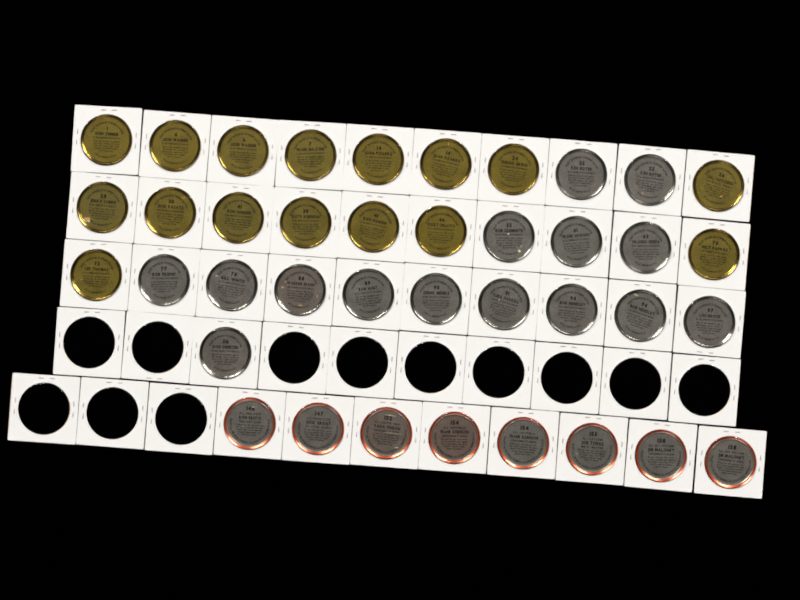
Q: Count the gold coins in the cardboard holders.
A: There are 16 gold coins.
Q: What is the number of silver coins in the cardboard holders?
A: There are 23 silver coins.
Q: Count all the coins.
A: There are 39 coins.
